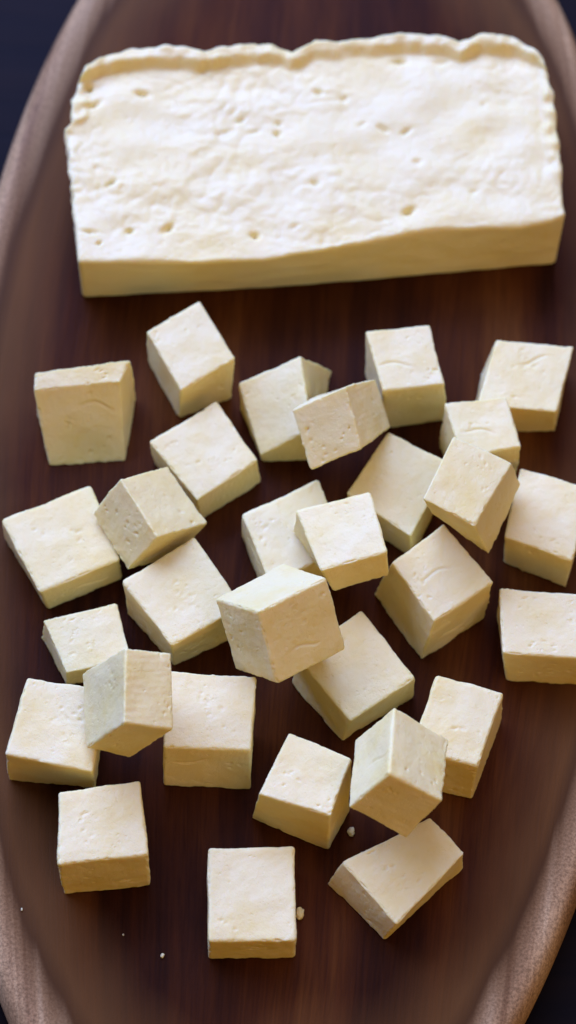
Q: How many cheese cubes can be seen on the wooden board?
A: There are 30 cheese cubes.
